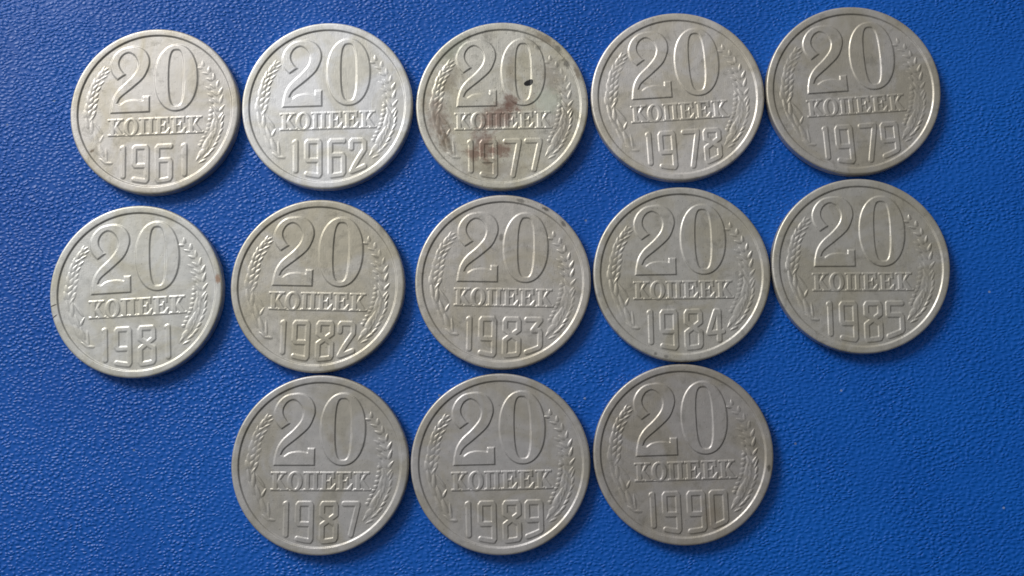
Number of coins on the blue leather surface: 13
